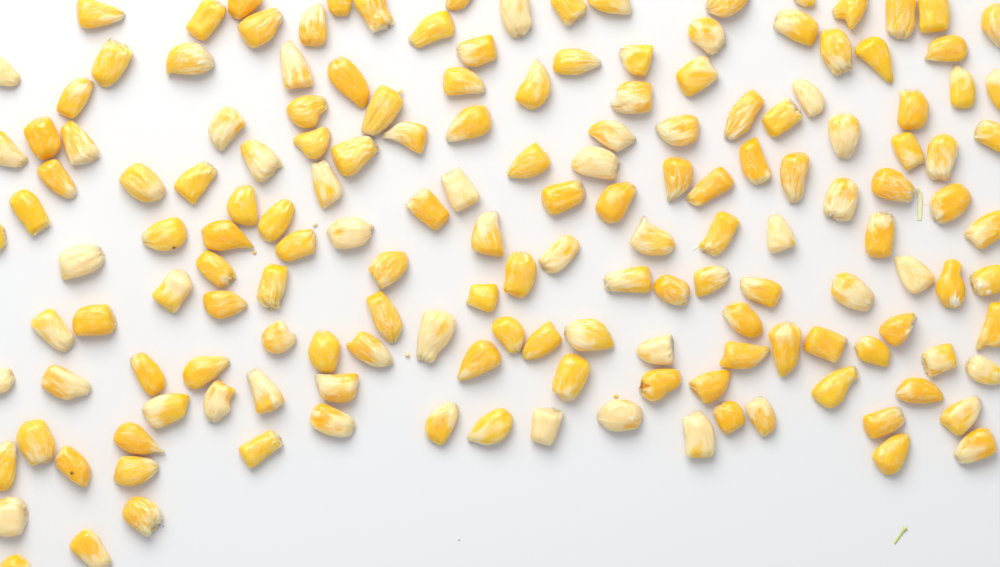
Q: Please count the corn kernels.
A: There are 163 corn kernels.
